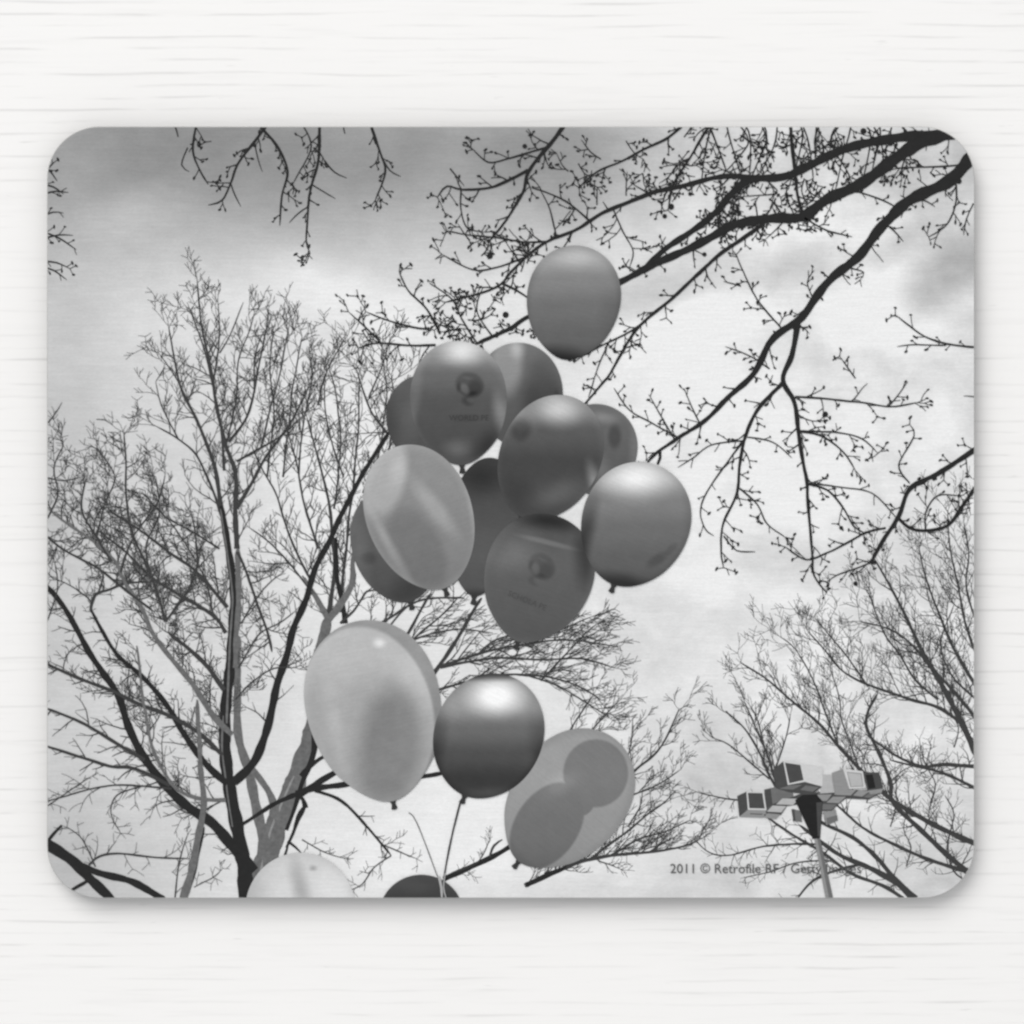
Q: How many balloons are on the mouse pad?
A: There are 16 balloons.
